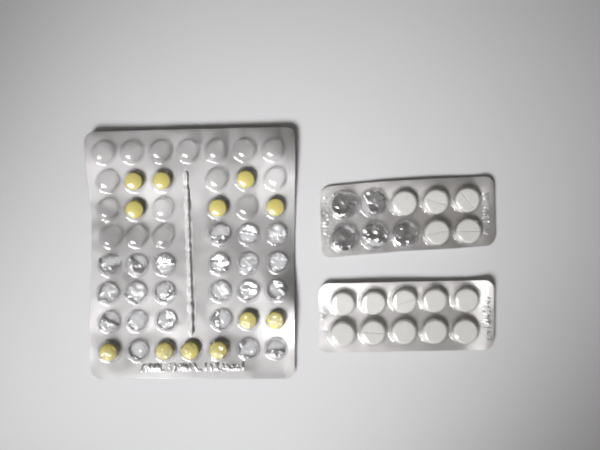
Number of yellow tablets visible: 12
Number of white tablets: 15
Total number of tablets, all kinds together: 27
